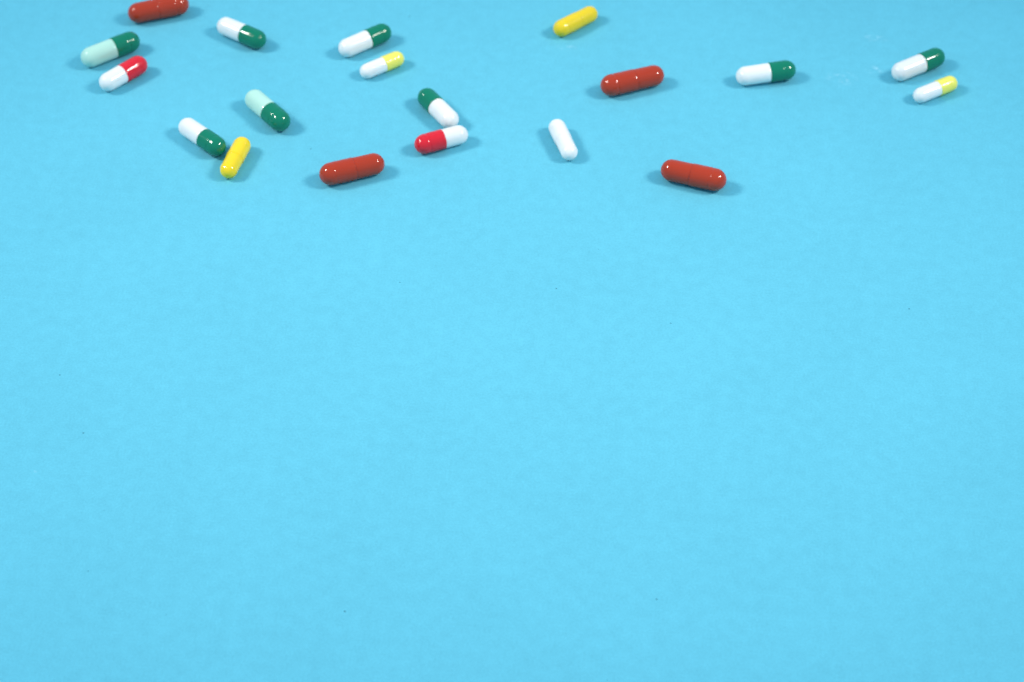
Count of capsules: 19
